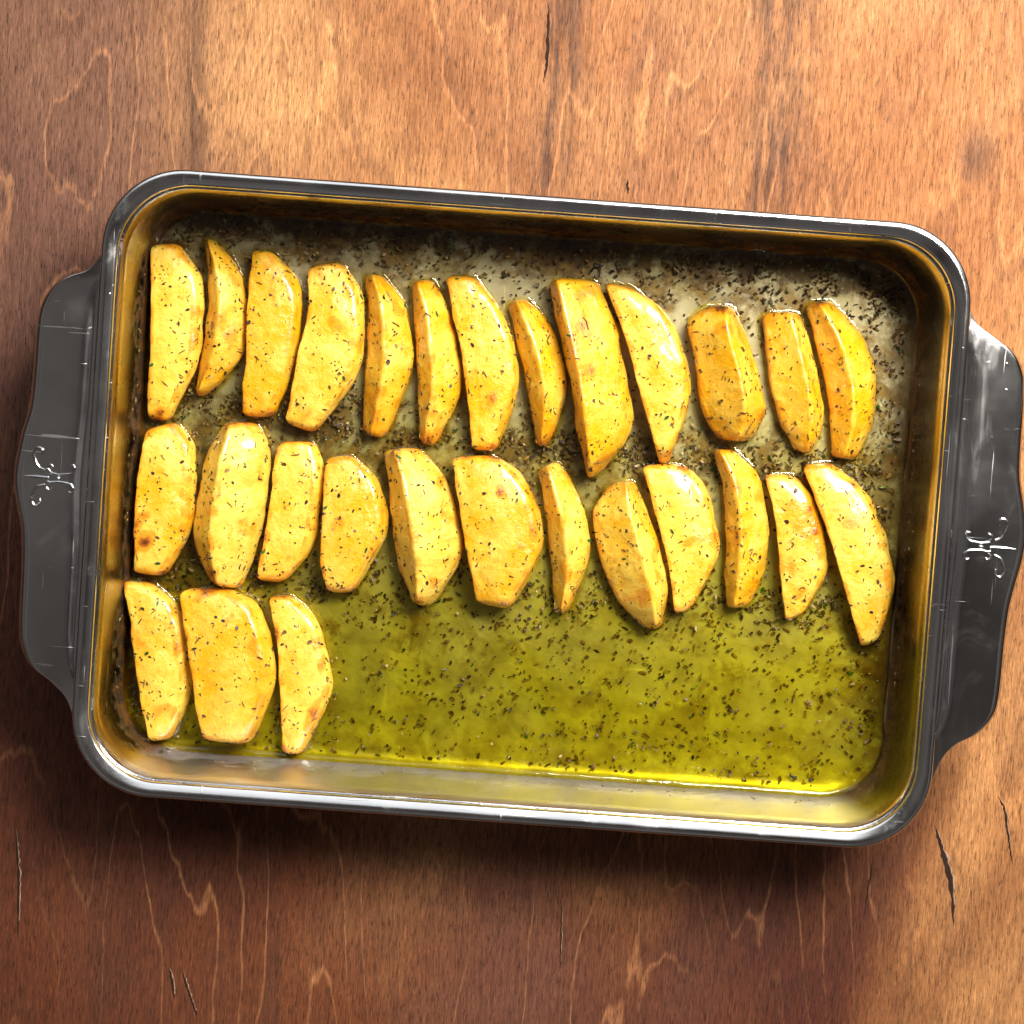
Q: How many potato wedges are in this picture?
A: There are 28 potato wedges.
